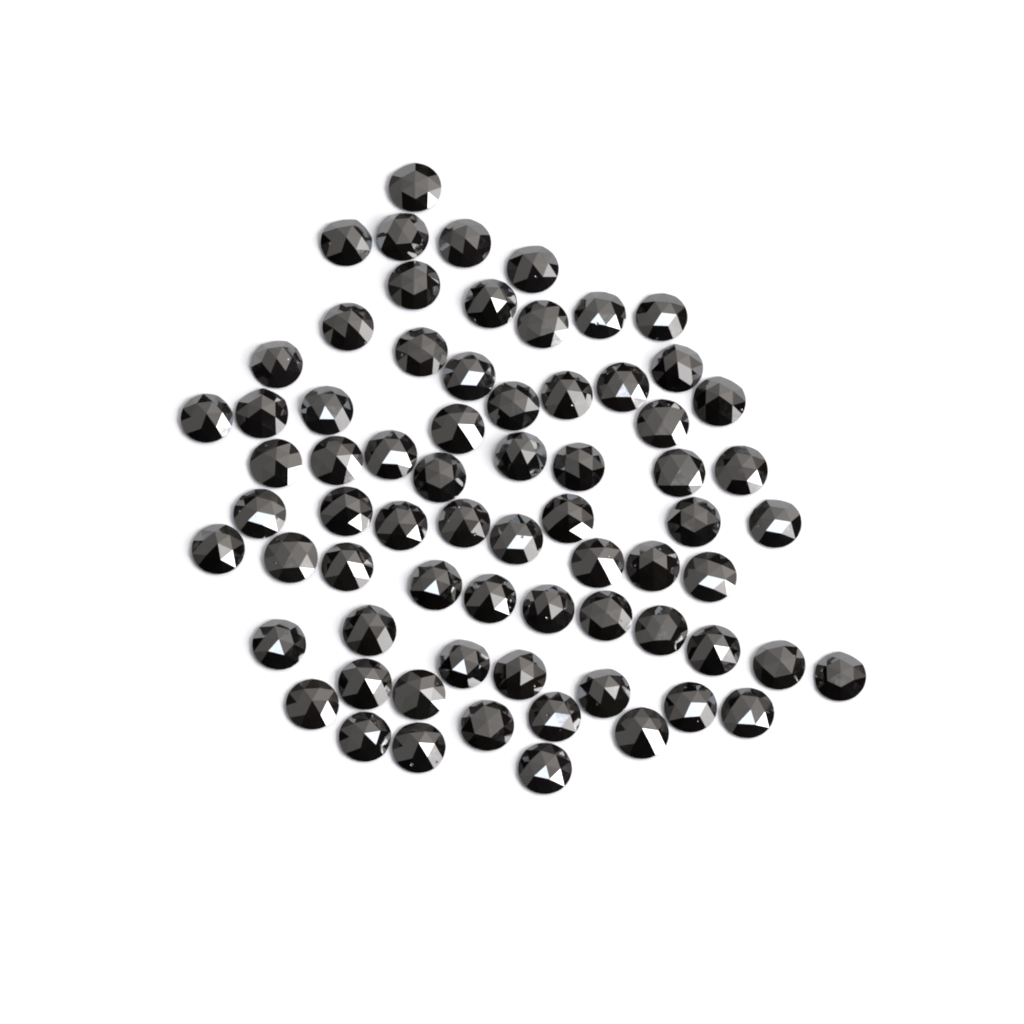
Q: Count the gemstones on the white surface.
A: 70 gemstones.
